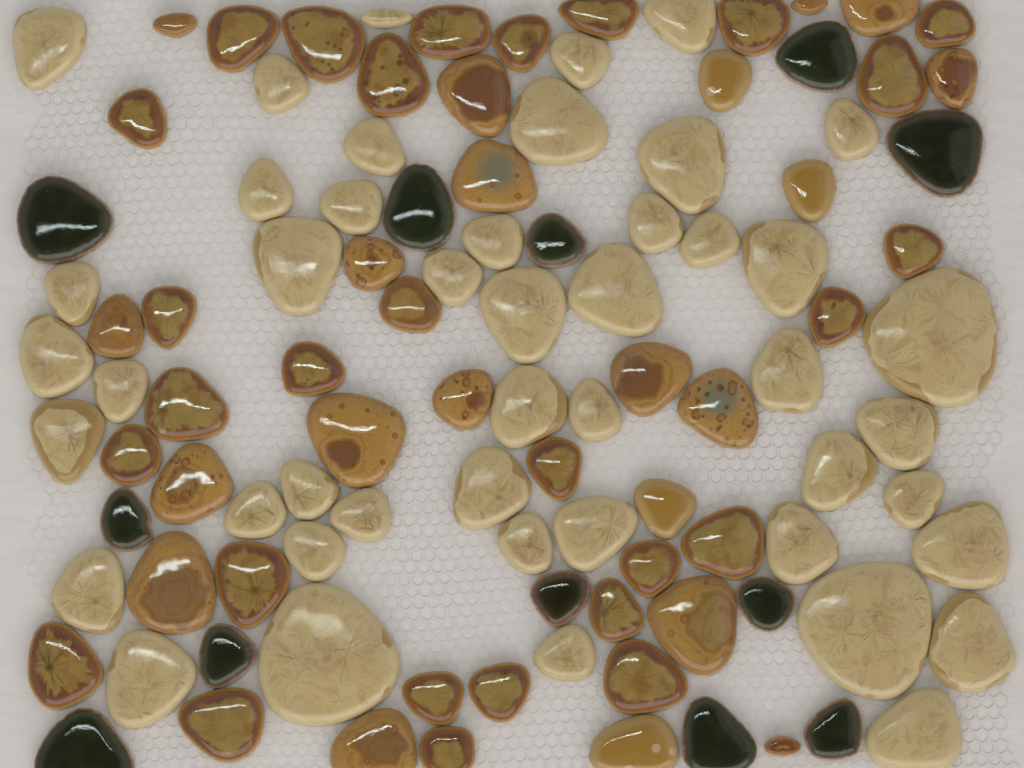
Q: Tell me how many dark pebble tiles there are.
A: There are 12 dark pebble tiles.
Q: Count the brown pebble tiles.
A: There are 49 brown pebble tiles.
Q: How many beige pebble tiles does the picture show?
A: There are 46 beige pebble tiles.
